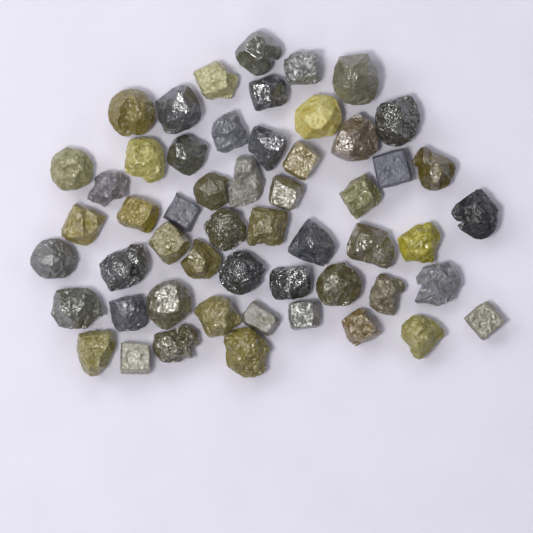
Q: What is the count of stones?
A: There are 54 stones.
